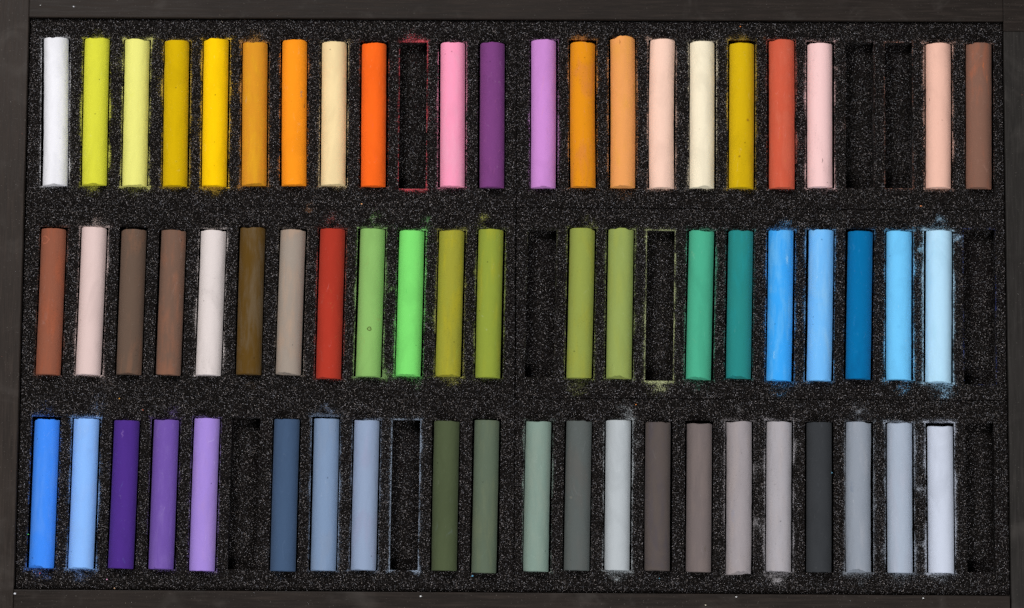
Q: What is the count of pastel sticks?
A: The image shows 63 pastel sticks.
